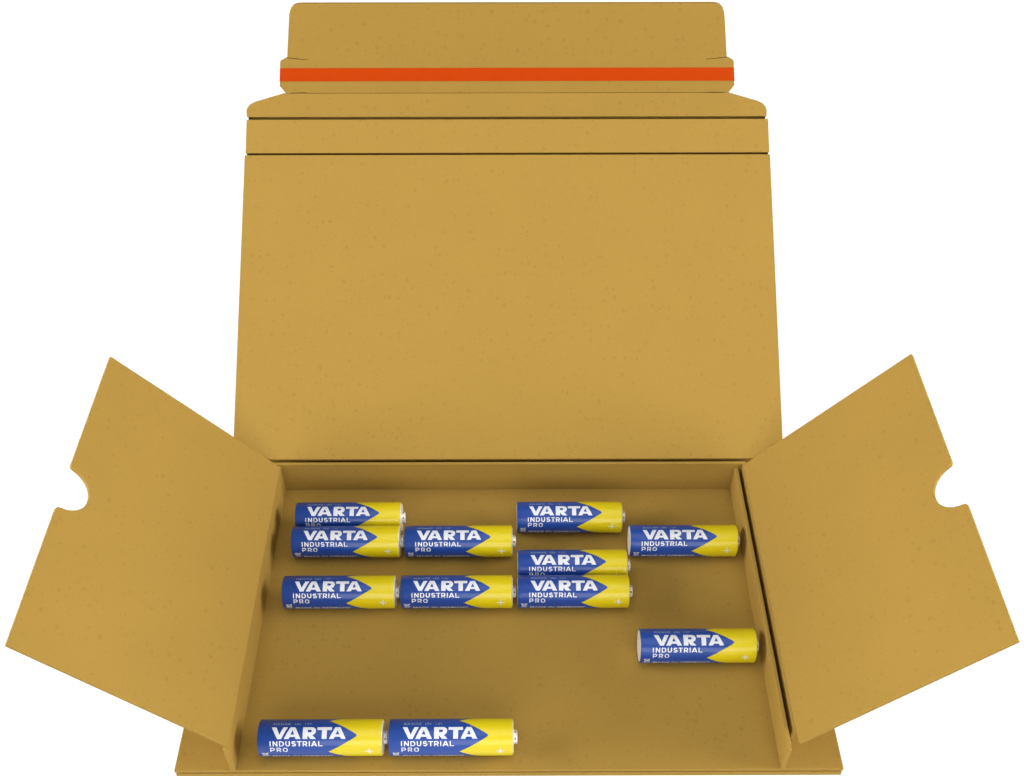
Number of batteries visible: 12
